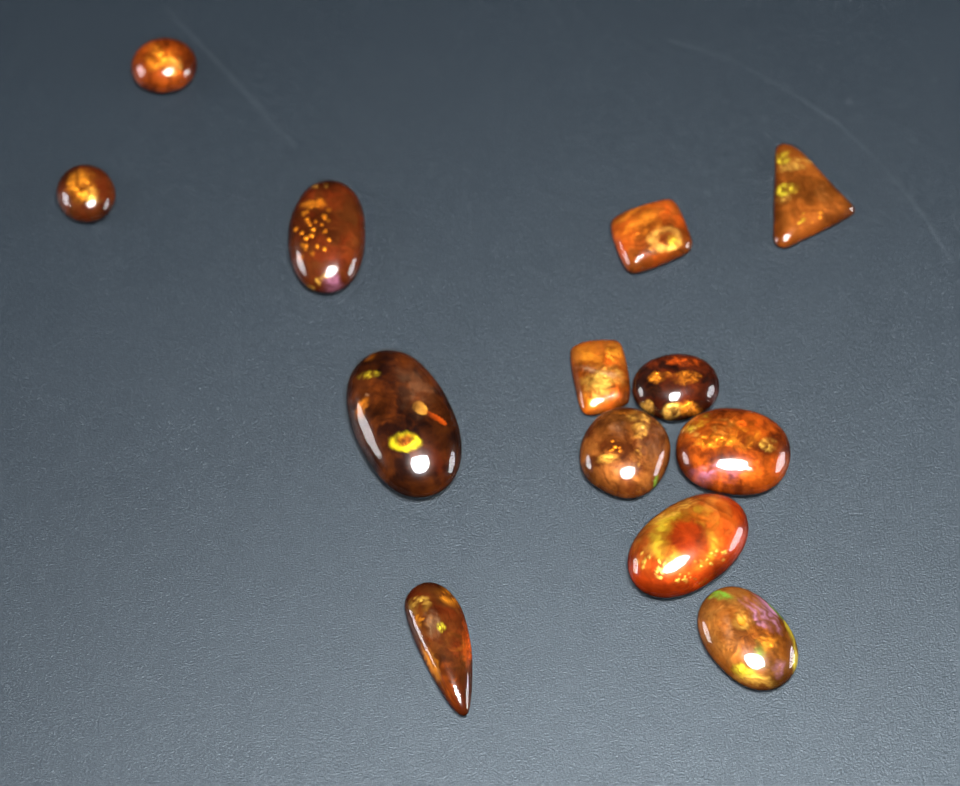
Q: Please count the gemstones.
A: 13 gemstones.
